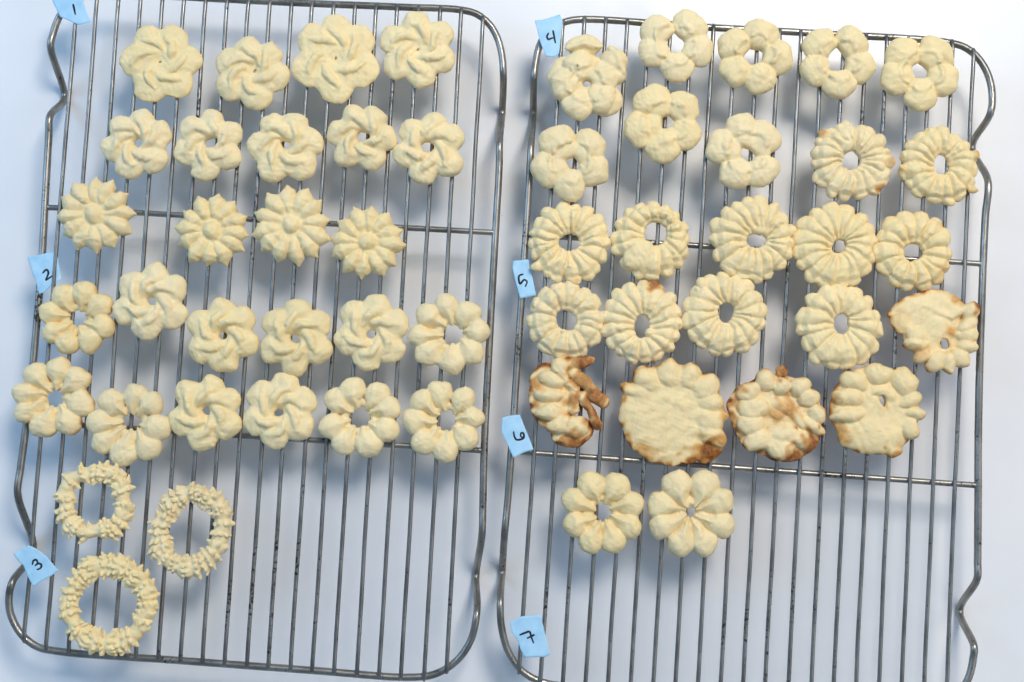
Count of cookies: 54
